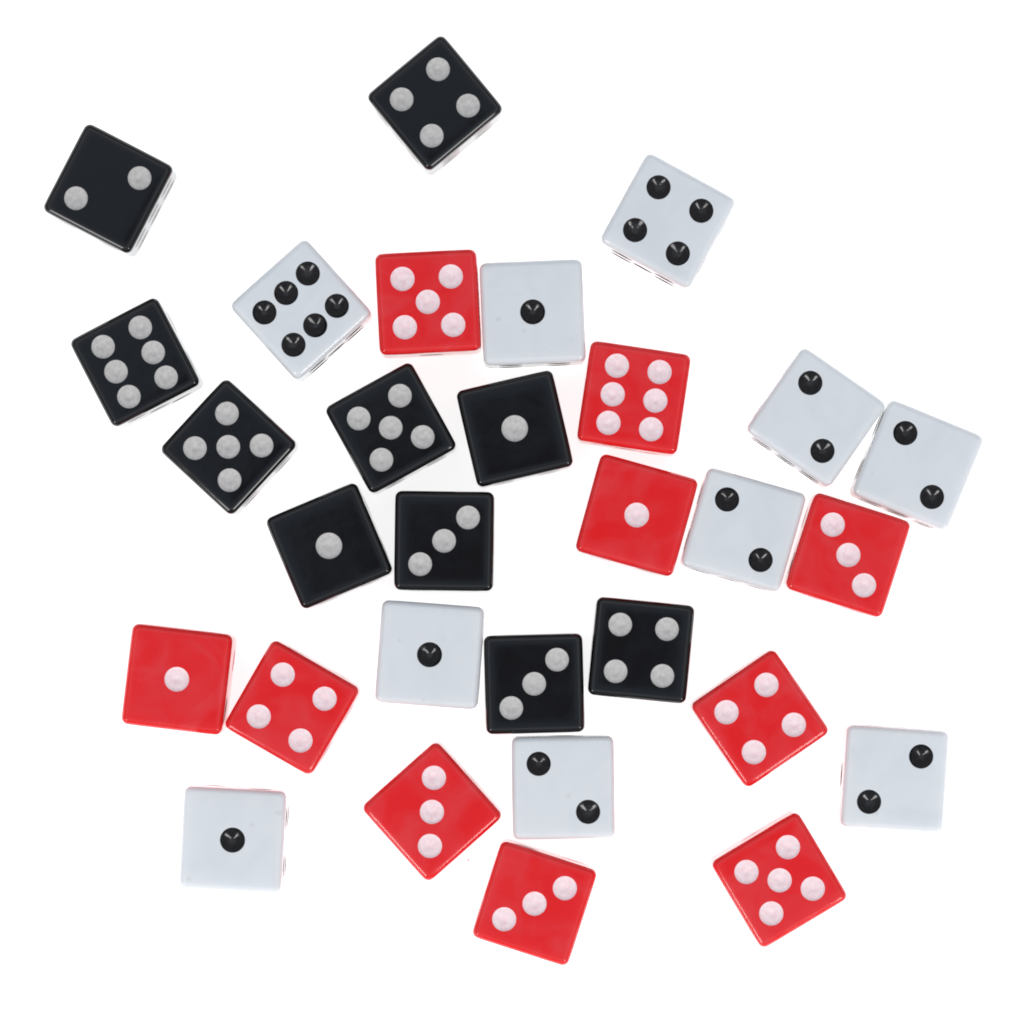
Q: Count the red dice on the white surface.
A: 10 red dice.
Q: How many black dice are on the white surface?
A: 10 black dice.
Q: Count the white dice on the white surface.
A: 10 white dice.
